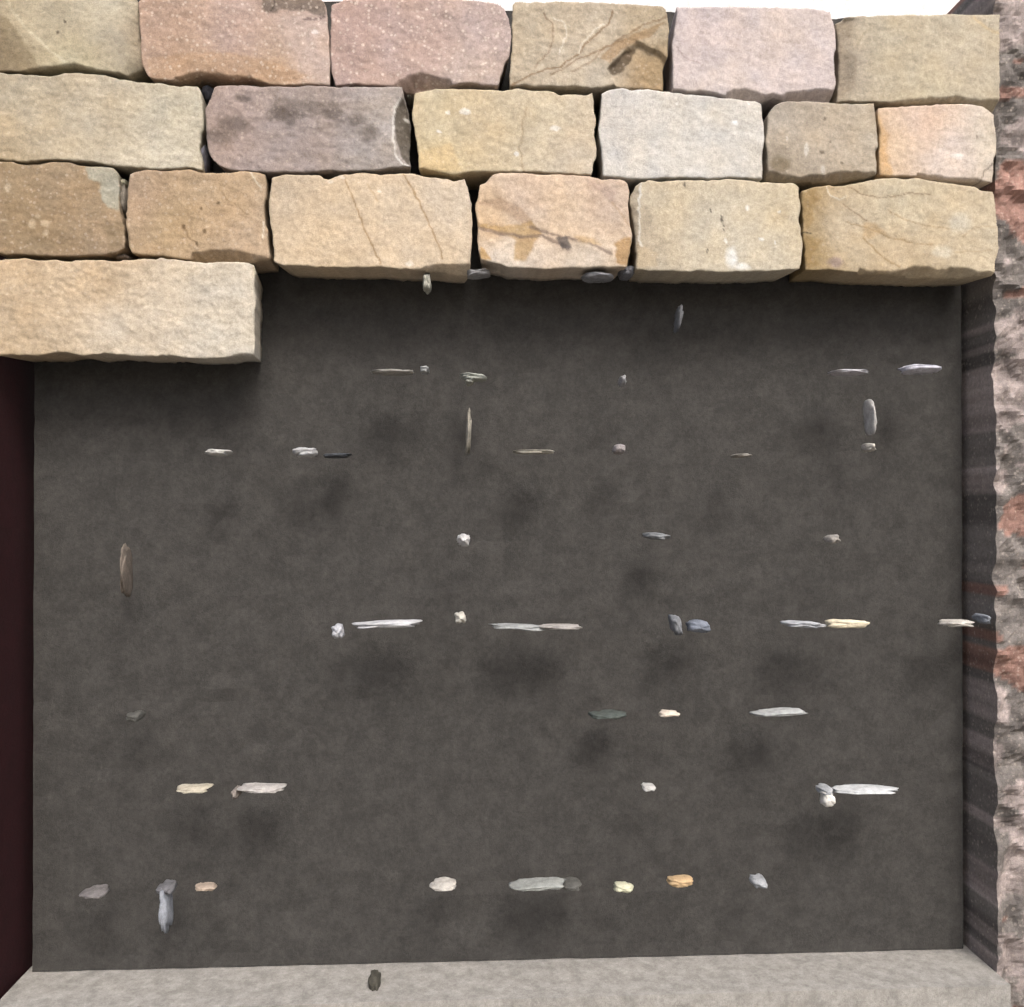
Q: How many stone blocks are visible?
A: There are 19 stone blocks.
